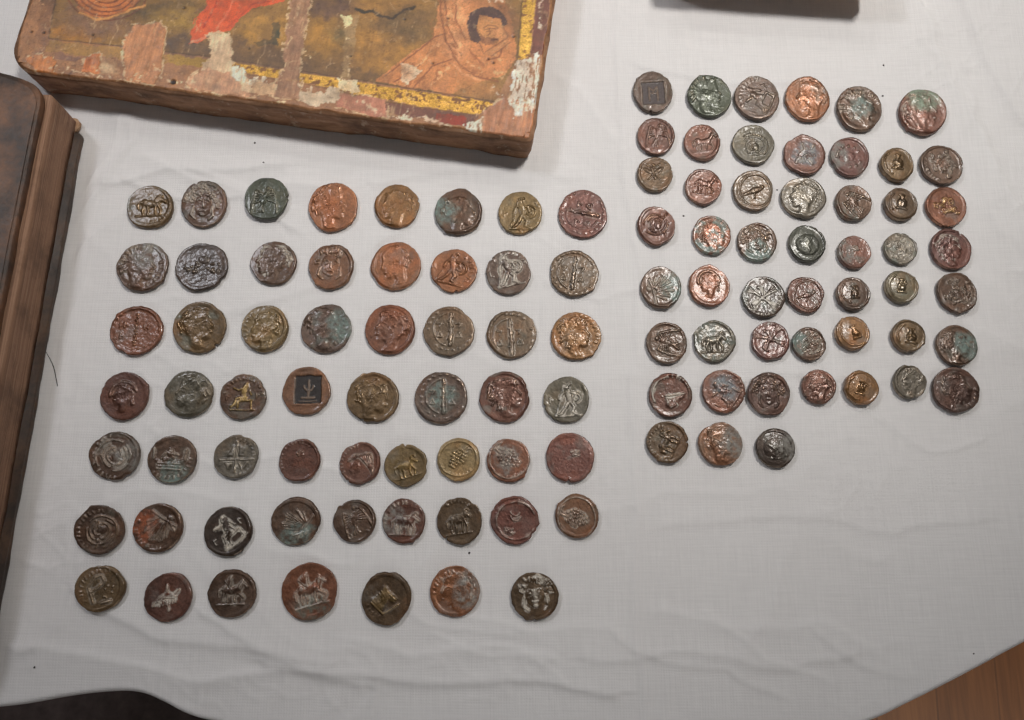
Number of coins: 108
